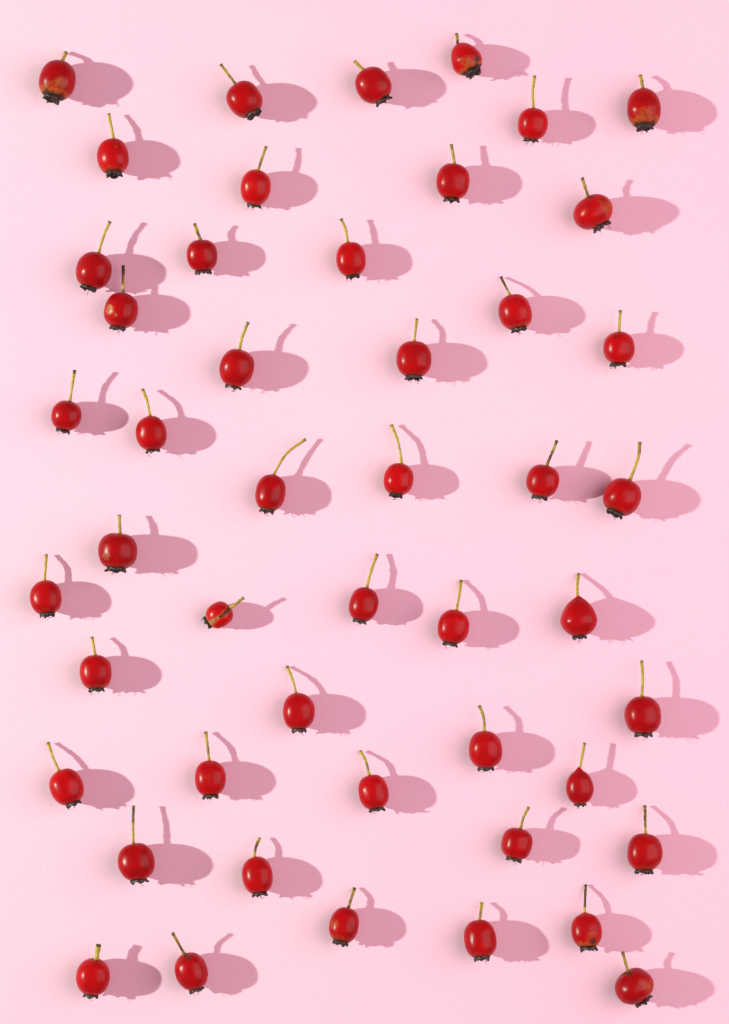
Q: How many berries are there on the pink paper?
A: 48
